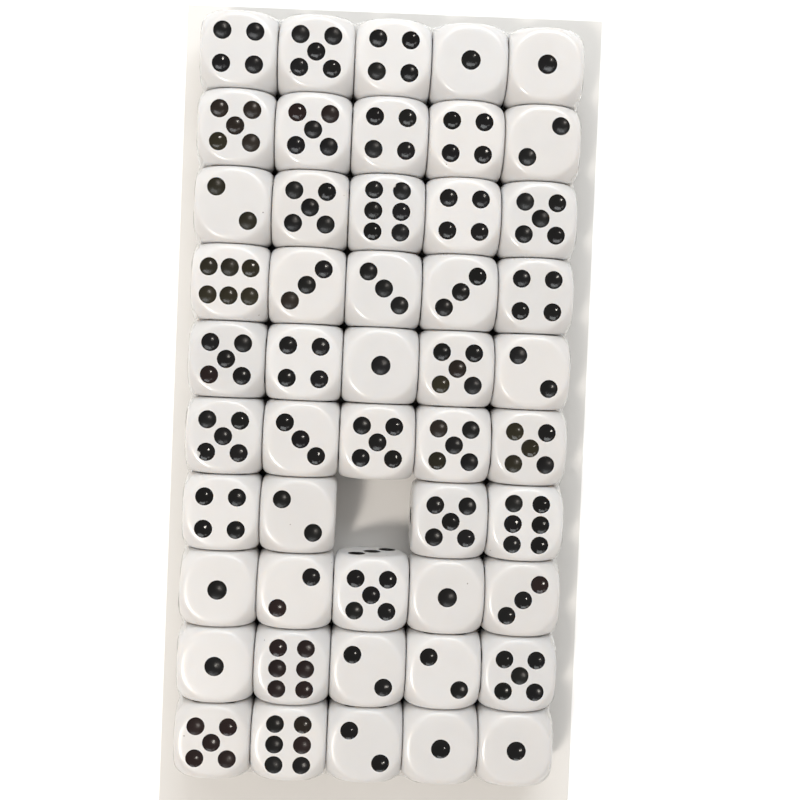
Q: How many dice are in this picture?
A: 49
